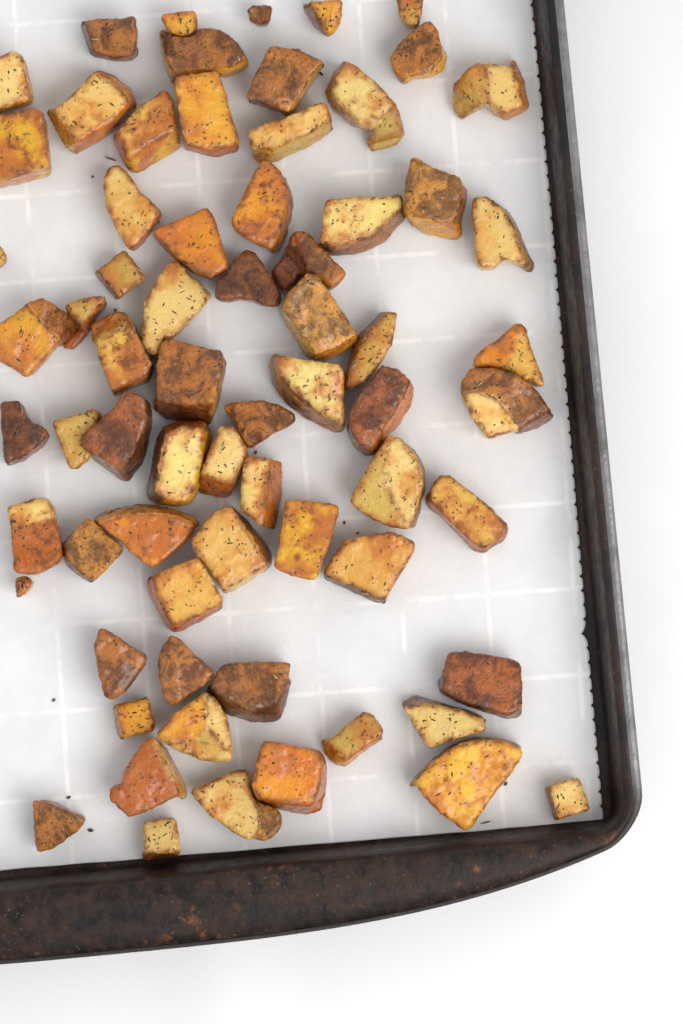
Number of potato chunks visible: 69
